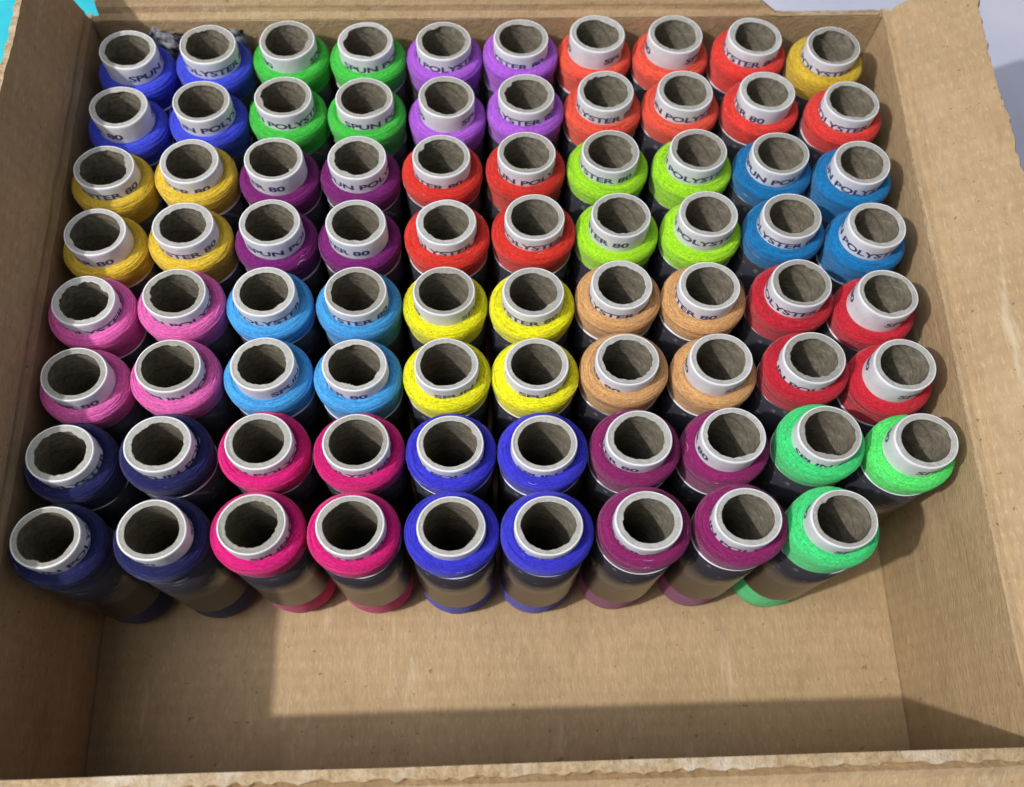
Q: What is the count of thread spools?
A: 79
